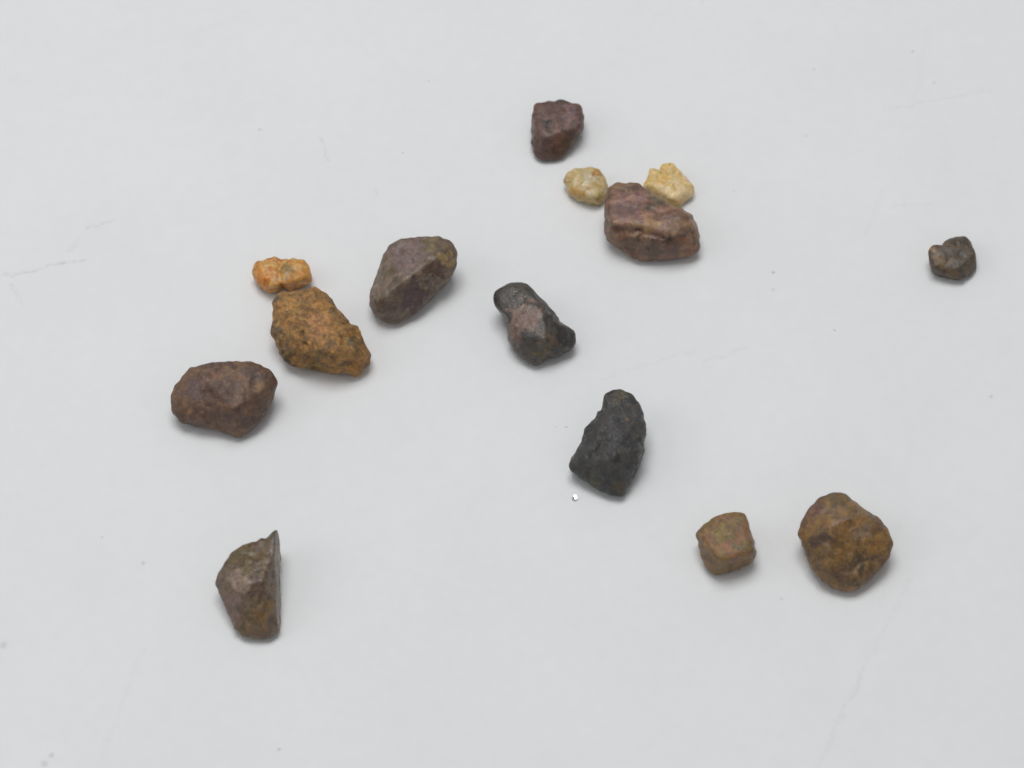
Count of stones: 14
